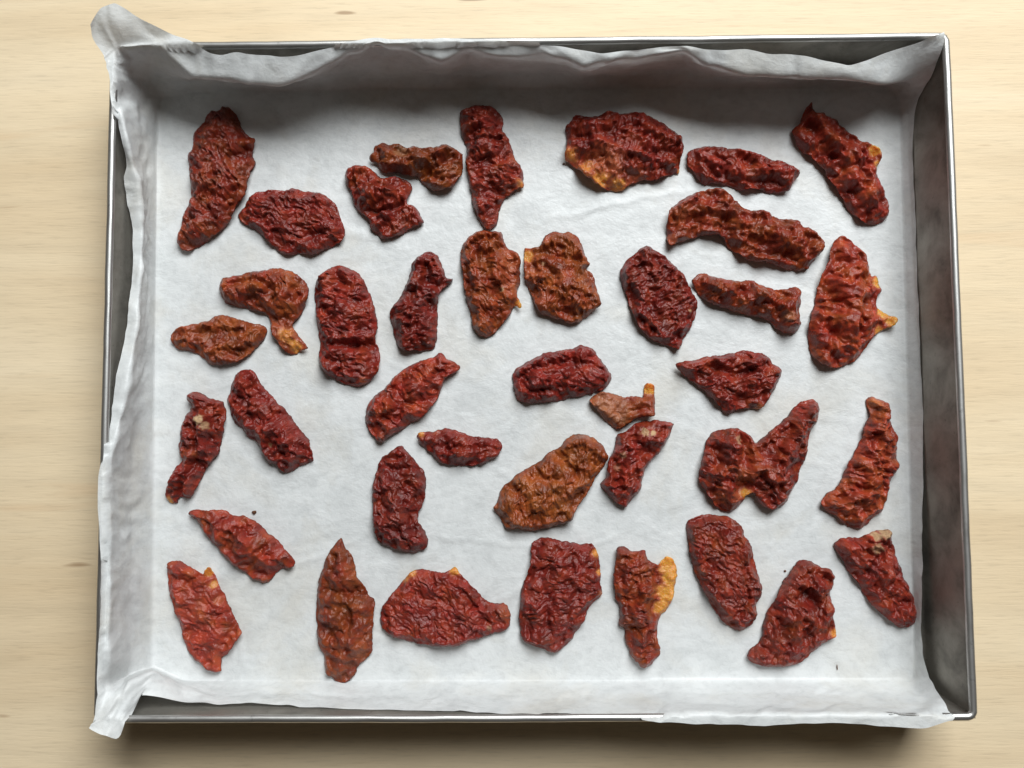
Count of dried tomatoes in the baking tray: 39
